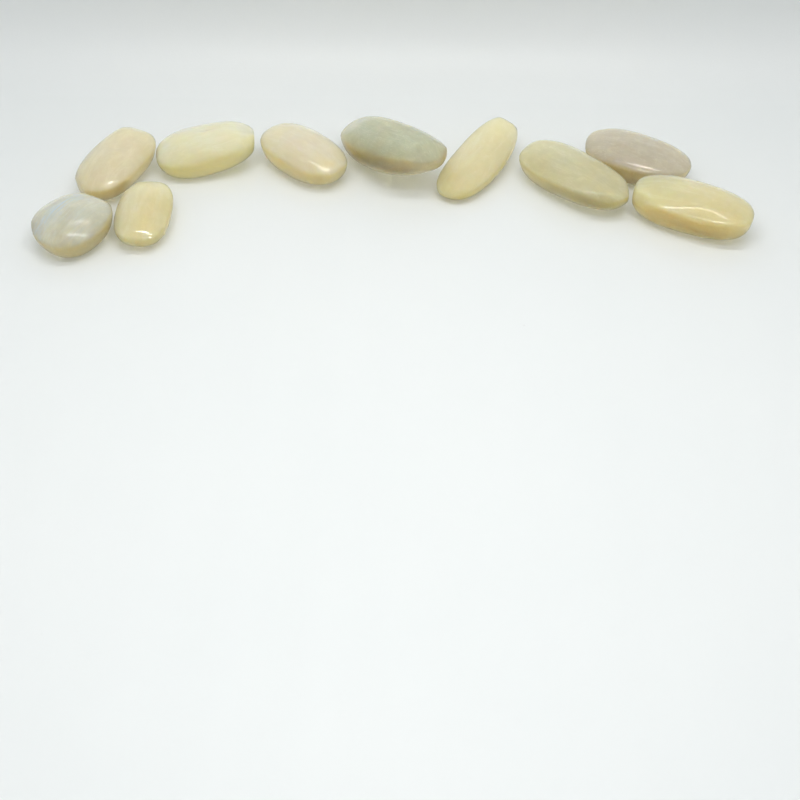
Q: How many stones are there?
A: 10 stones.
